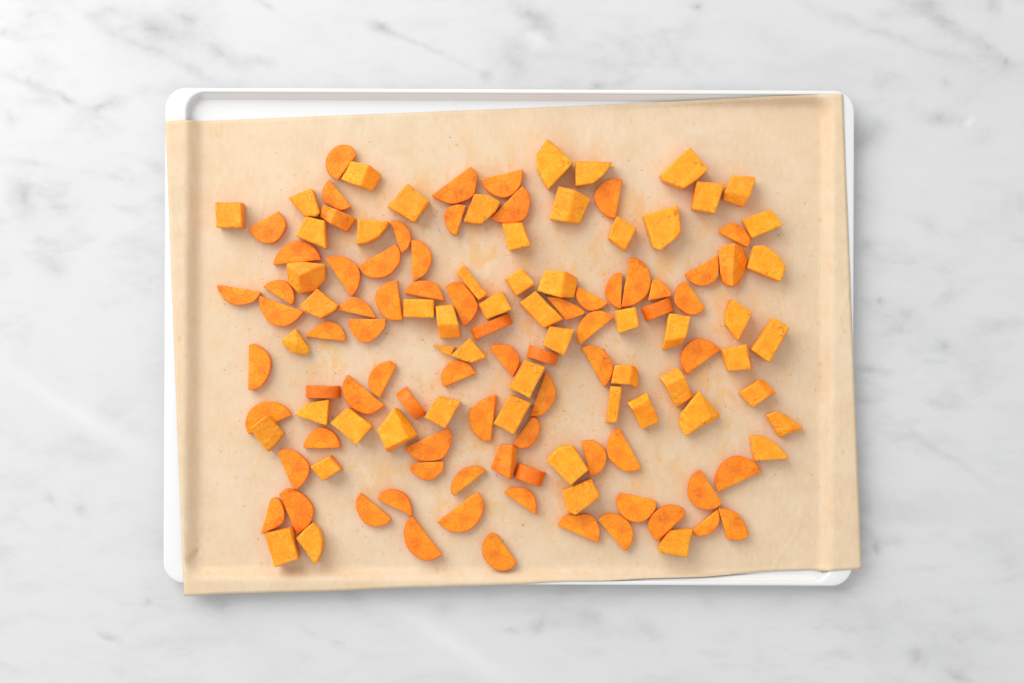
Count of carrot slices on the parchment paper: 74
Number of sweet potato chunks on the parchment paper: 57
